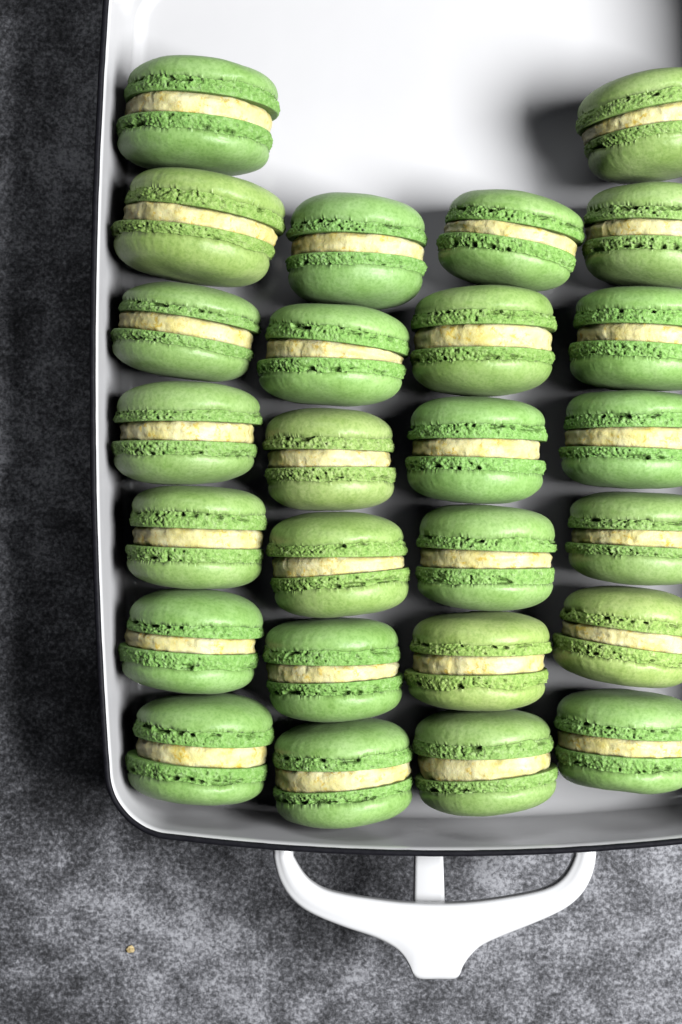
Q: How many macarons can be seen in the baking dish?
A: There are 26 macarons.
